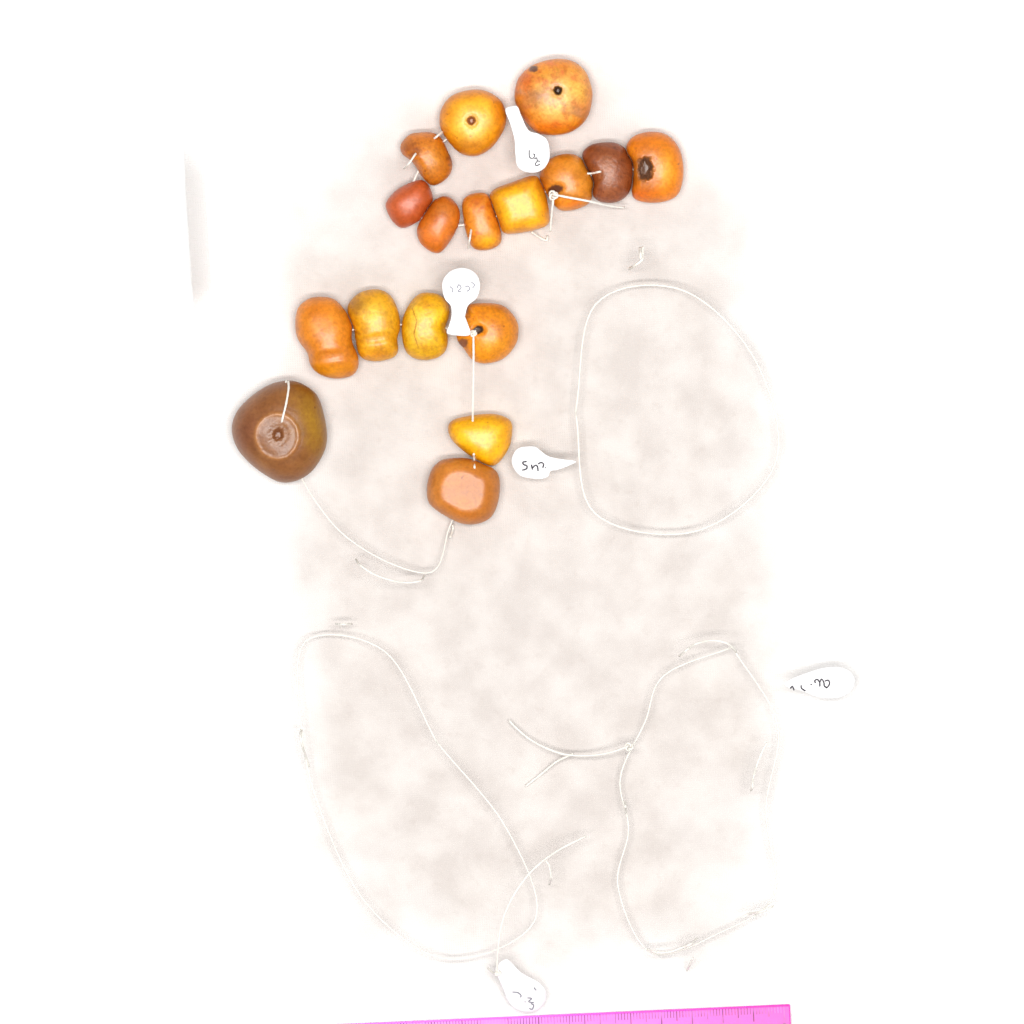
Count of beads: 17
